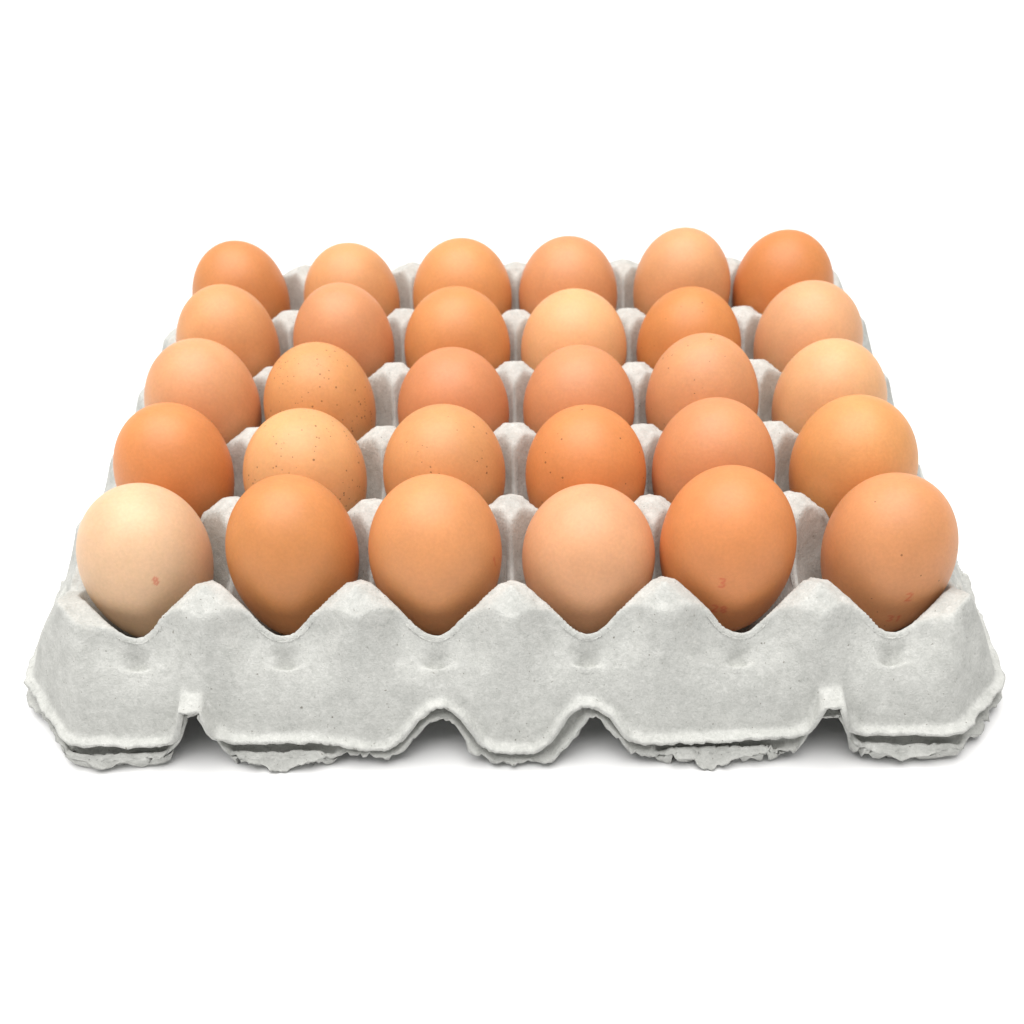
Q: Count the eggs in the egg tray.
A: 30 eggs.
